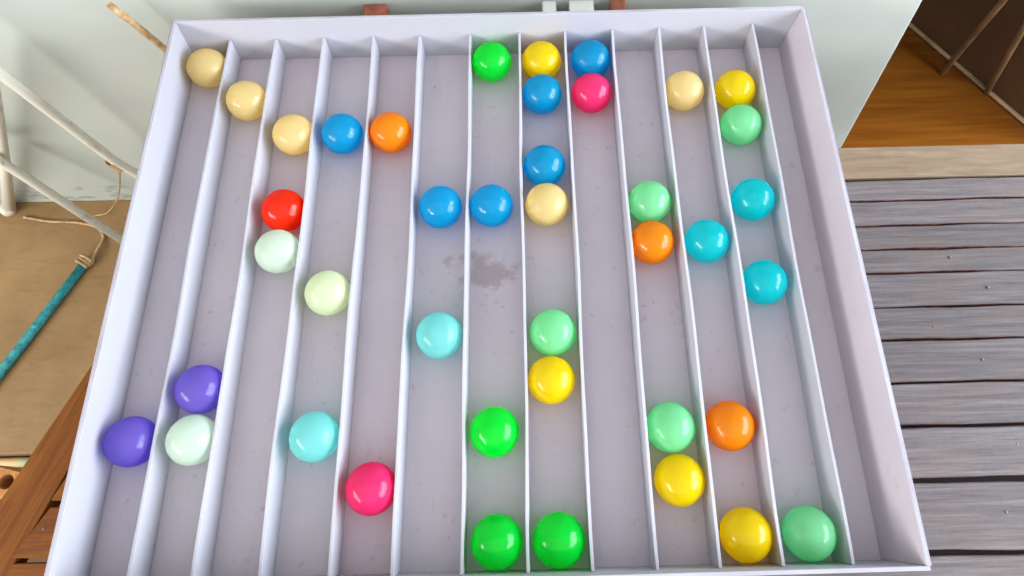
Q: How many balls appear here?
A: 41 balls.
